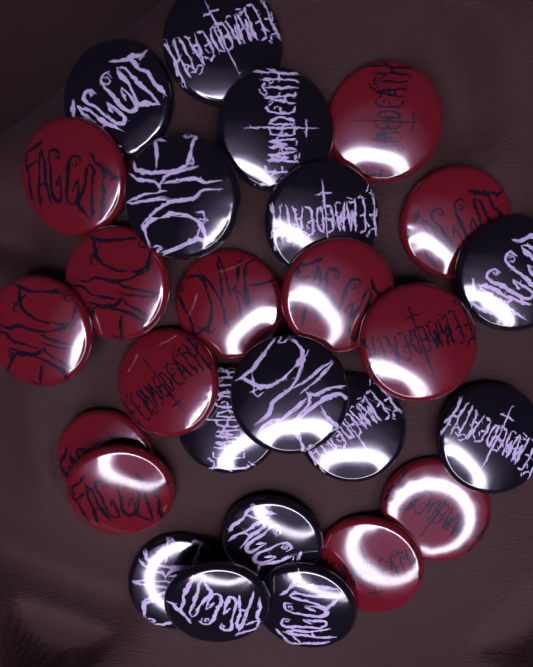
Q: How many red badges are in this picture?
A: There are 13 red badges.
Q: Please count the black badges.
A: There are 14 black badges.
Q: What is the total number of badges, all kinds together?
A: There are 27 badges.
